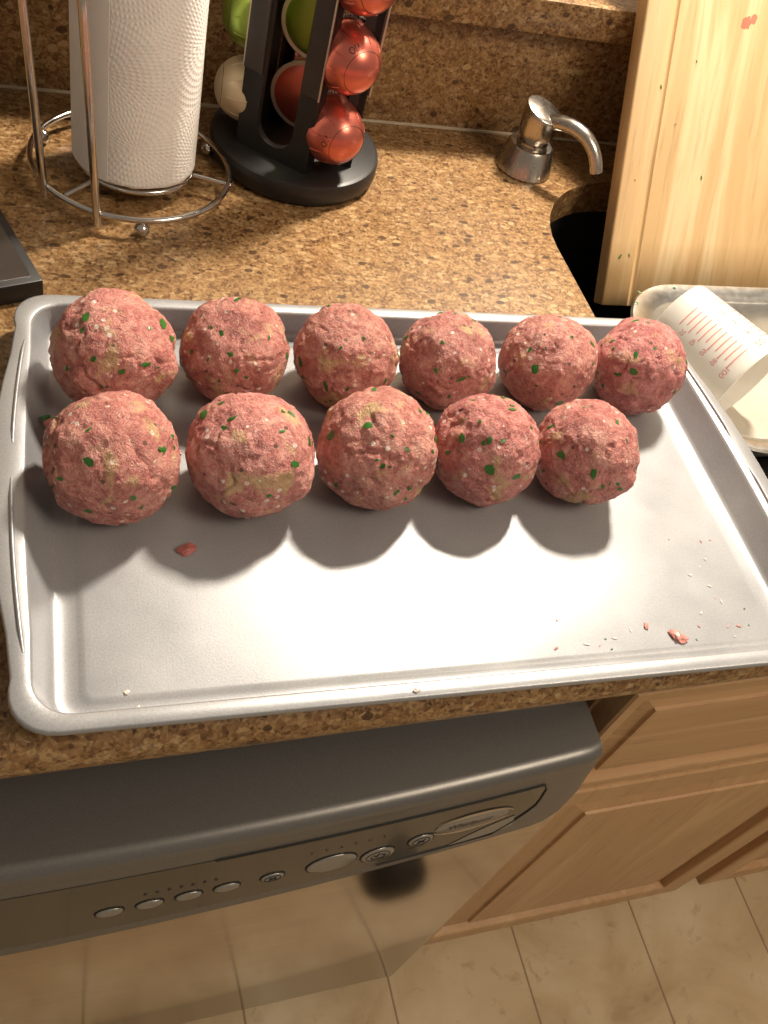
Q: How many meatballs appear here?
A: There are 11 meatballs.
